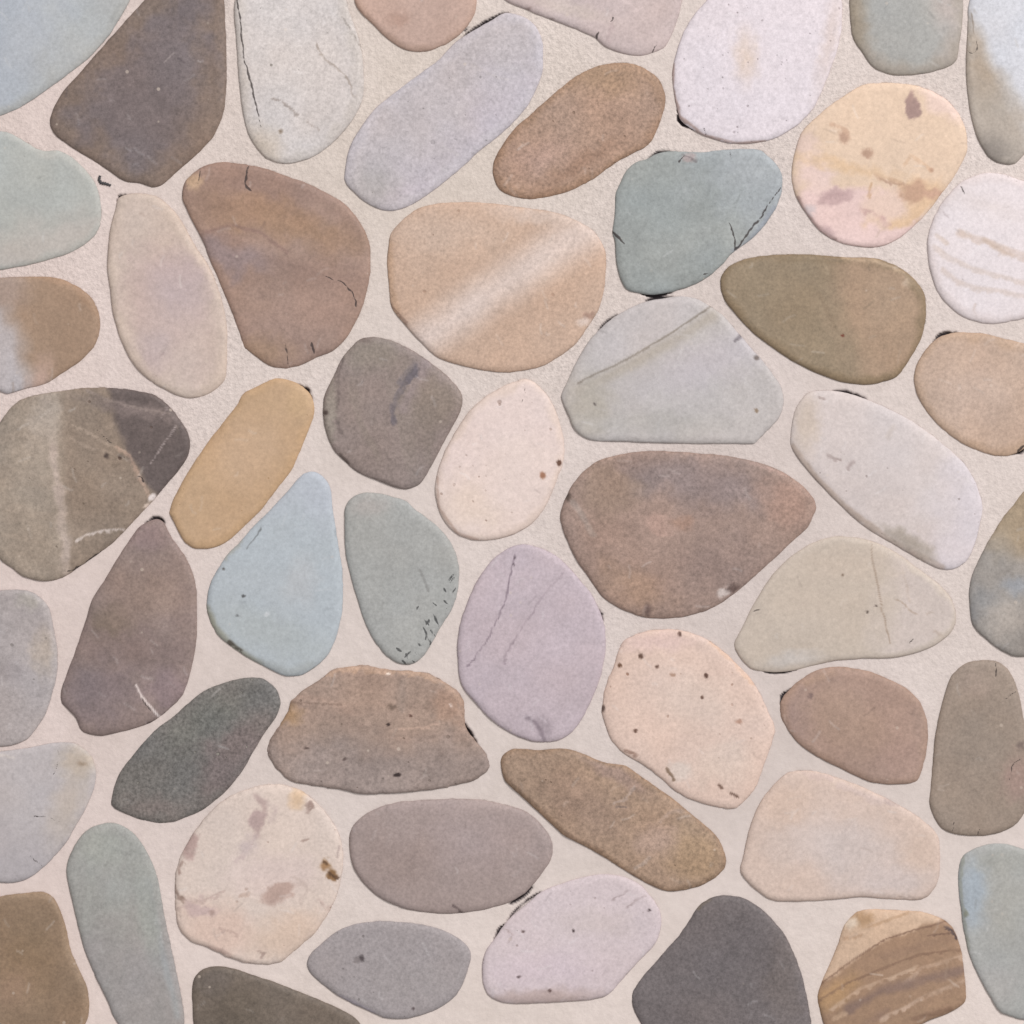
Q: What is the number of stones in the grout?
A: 52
